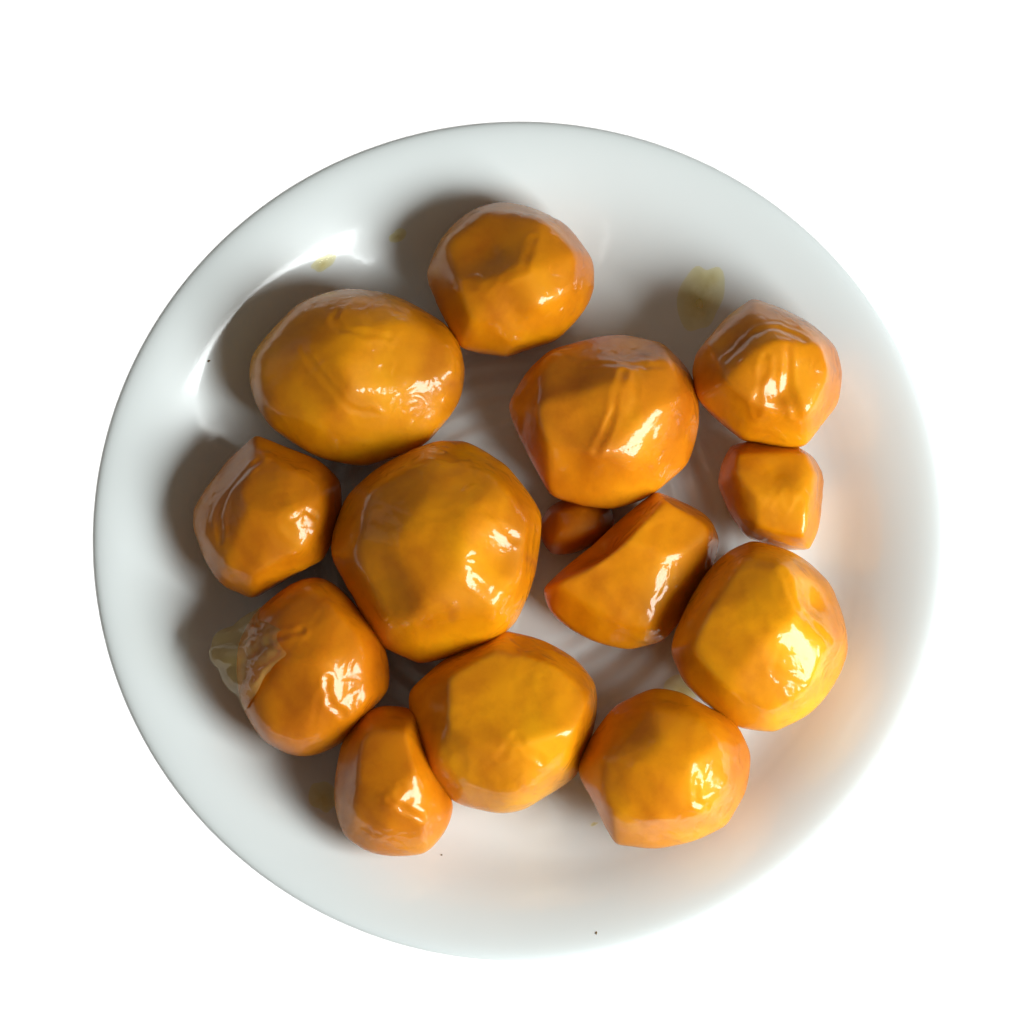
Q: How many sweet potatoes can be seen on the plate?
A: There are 14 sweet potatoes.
